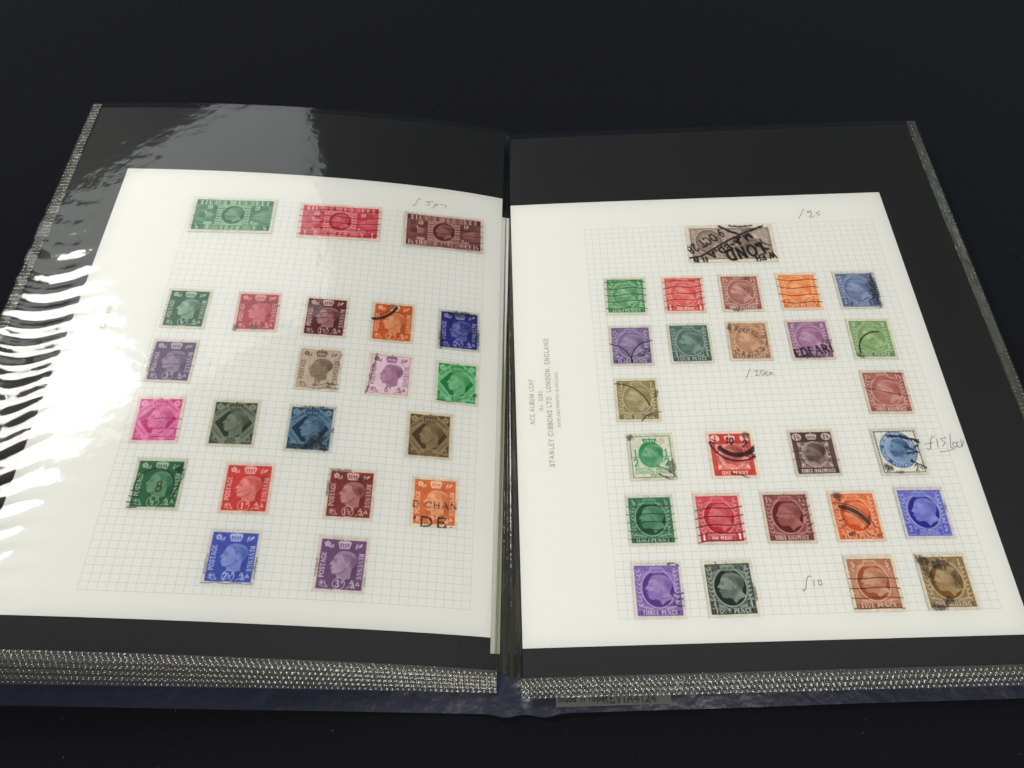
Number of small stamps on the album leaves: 44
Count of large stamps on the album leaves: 4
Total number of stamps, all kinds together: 48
